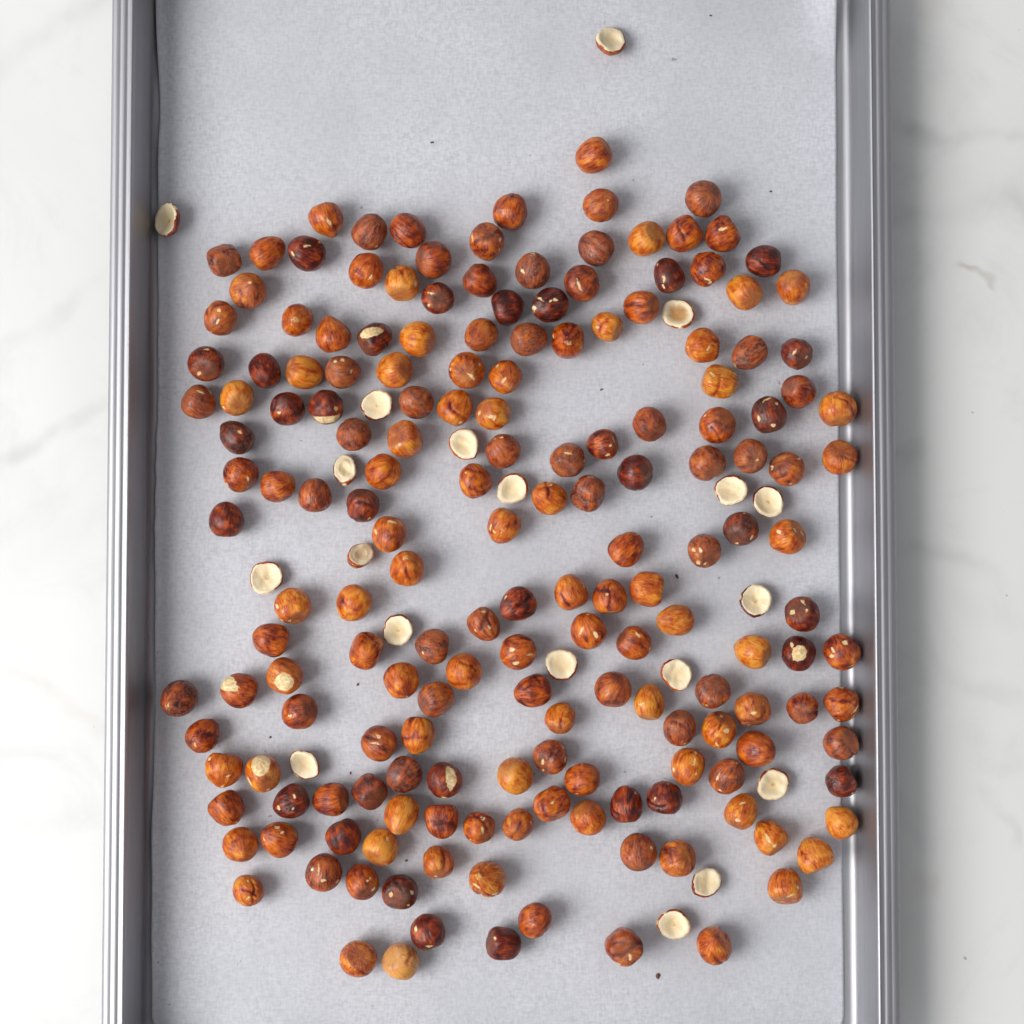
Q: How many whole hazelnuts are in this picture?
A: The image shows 176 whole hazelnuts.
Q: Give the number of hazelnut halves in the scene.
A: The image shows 19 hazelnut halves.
